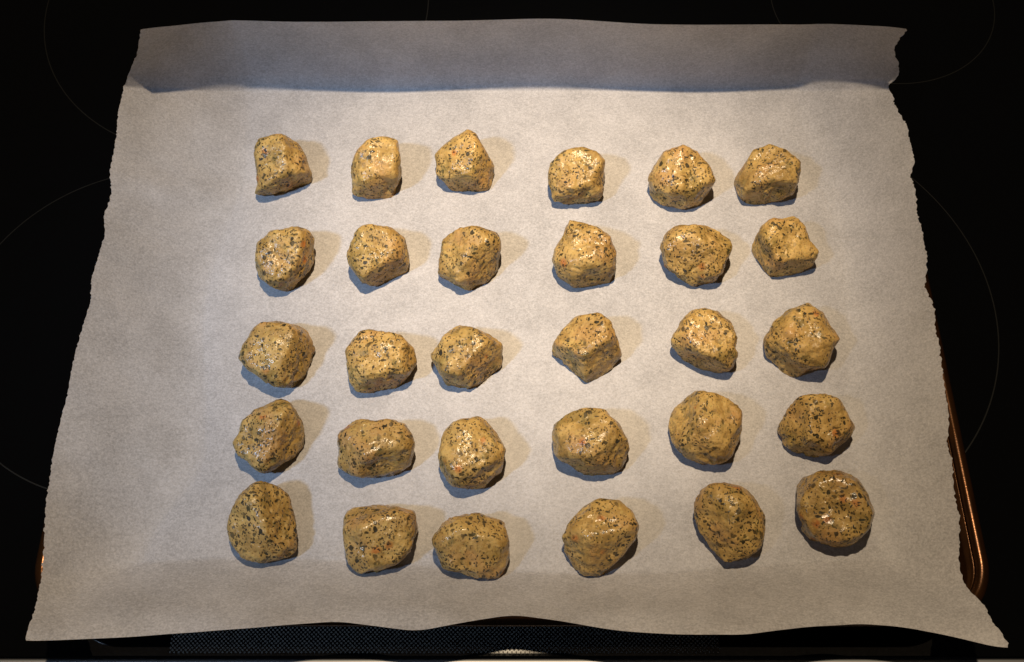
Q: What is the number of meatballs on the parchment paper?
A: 30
